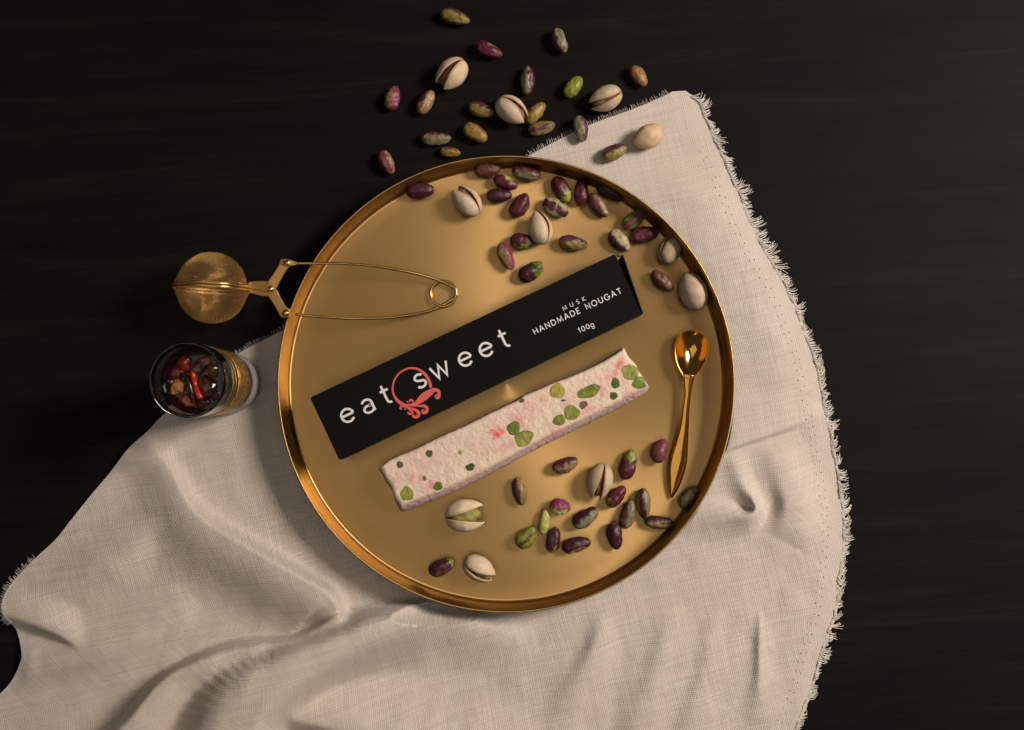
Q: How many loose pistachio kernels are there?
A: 53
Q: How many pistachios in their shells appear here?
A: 11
